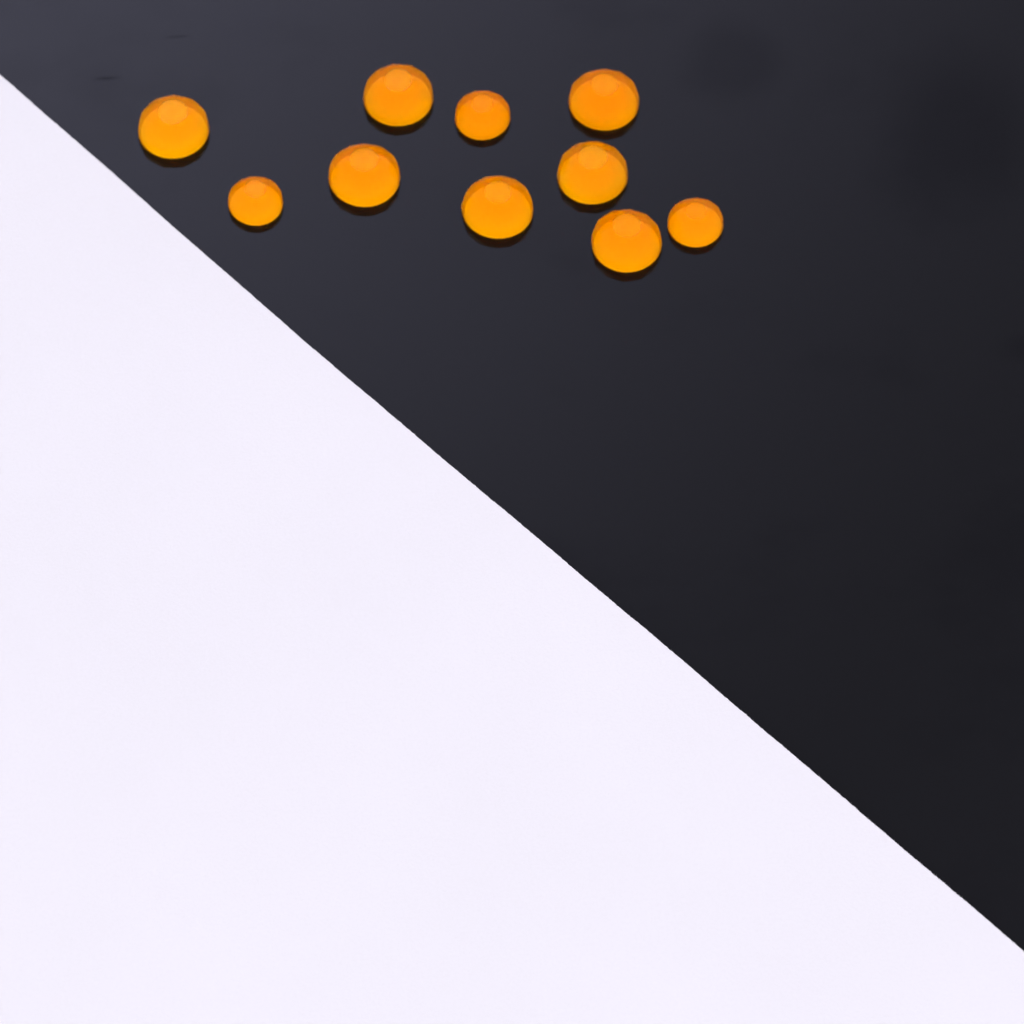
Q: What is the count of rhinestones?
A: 10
